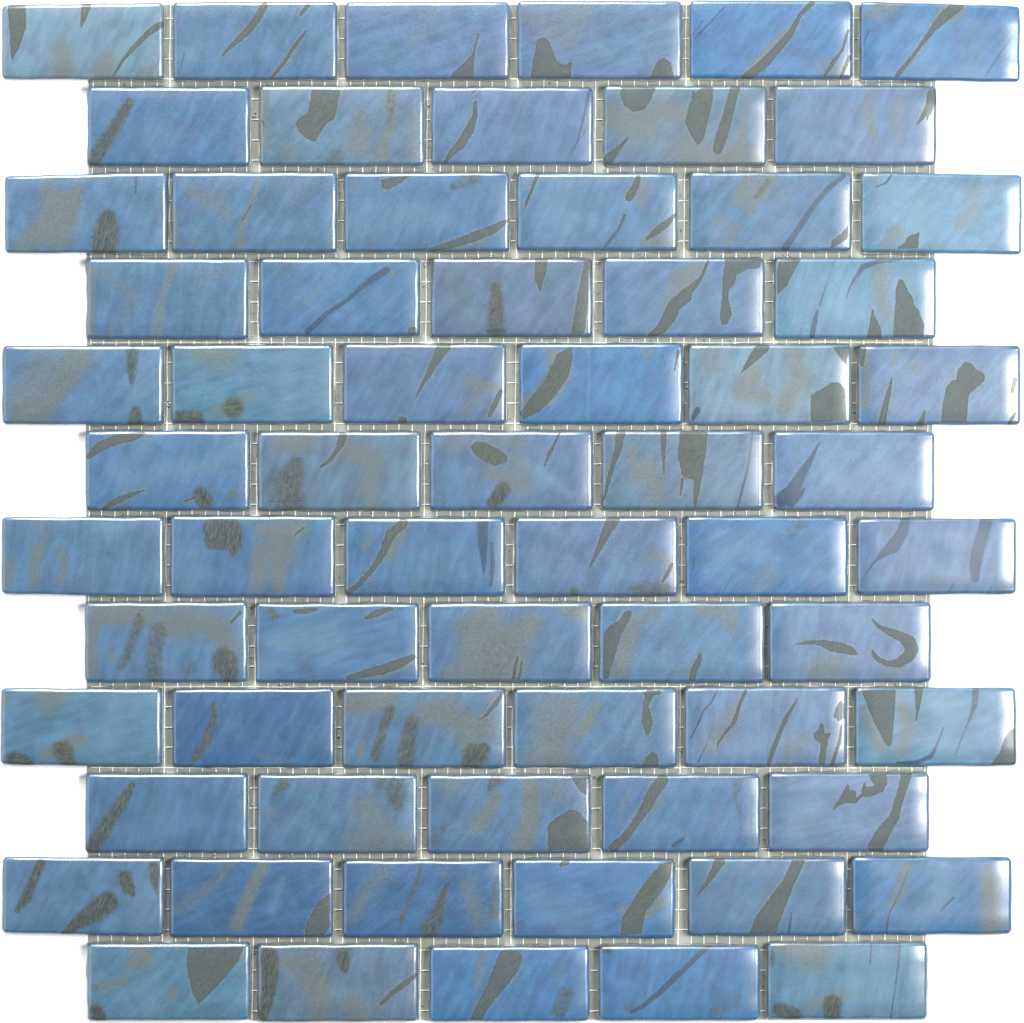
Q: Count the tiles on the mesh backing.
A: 66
